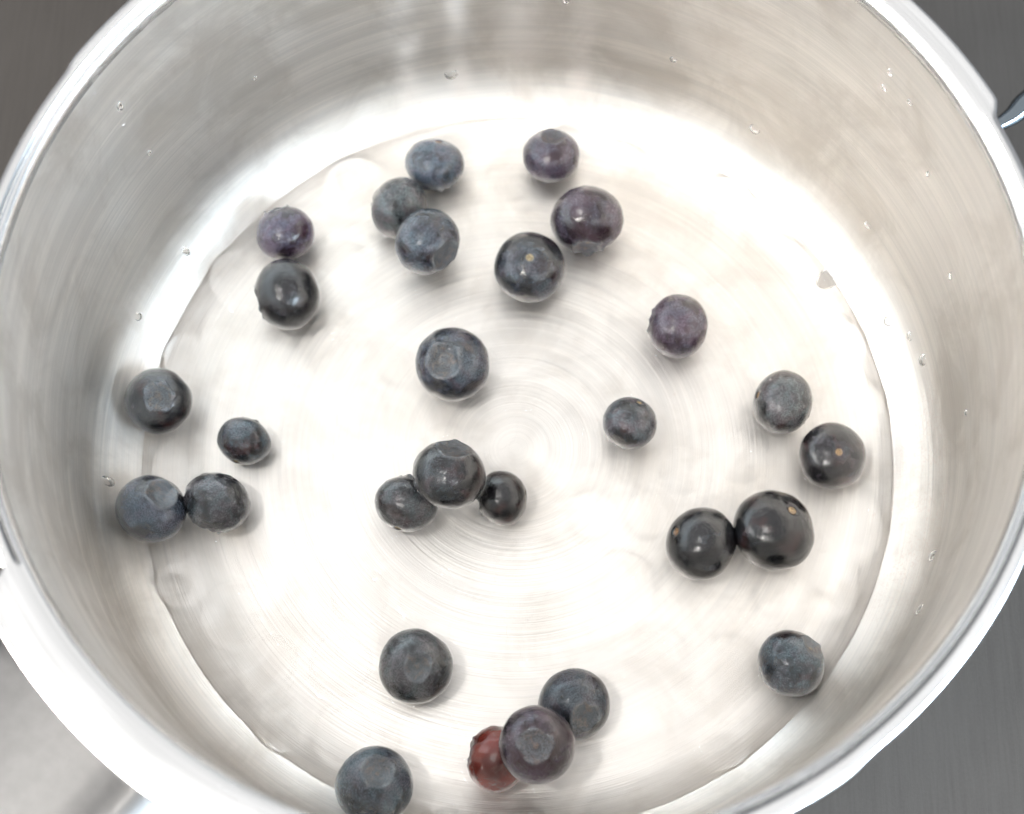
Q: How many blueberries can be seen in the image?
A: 28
